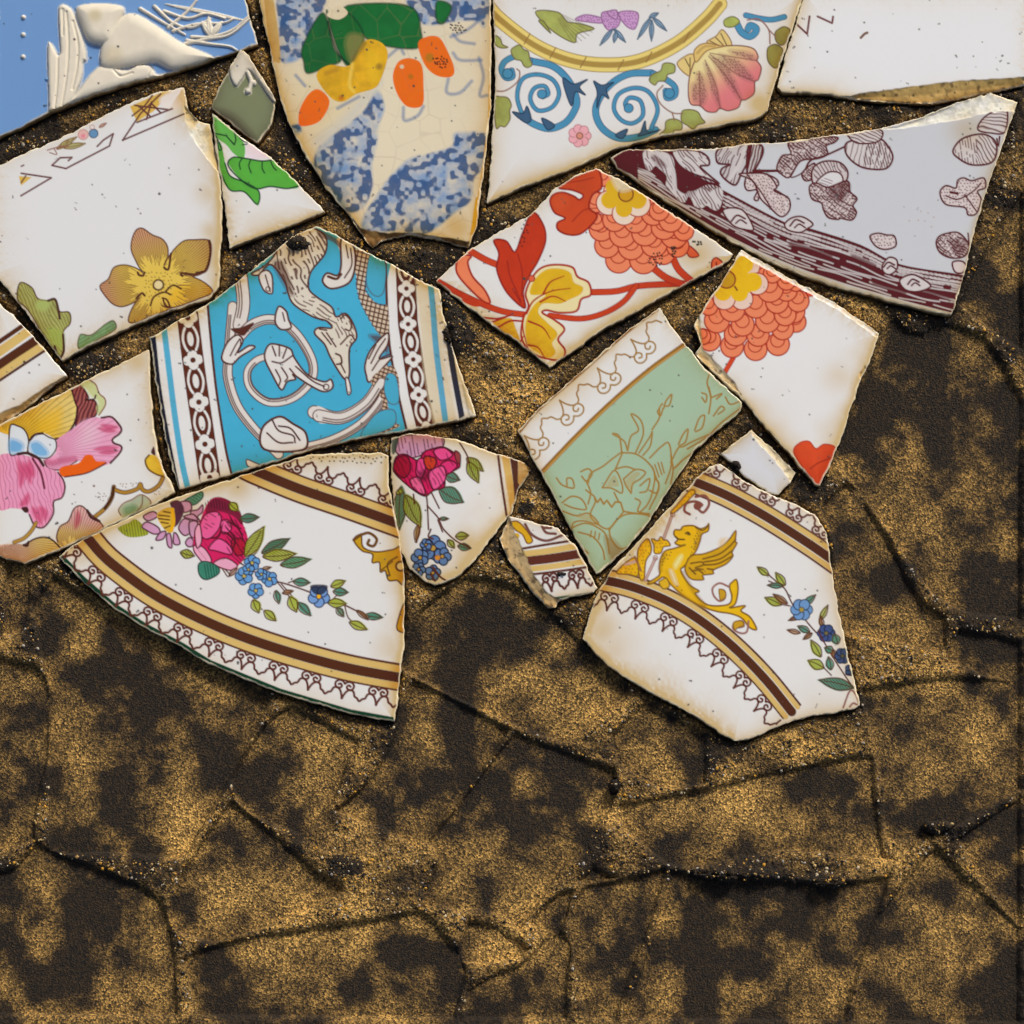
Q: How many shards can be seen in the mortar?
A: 19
